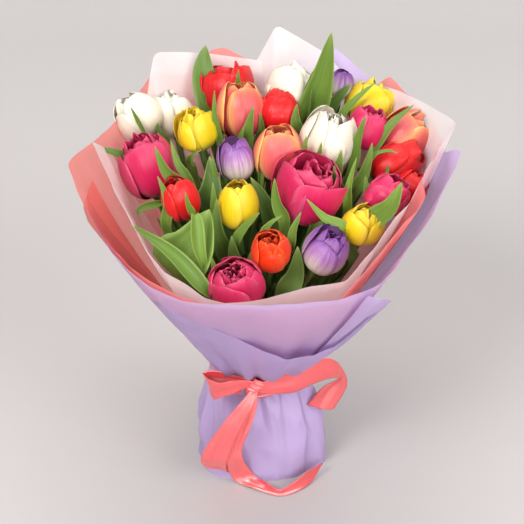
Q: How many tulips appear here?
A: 25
